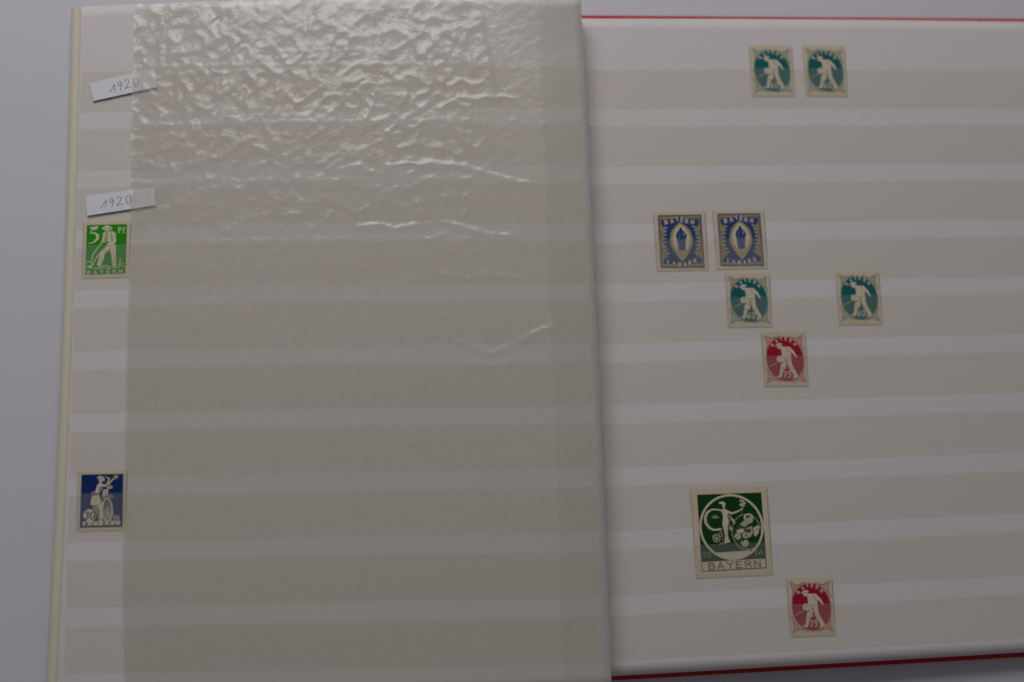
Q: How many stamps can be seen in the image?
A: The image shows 11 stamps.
